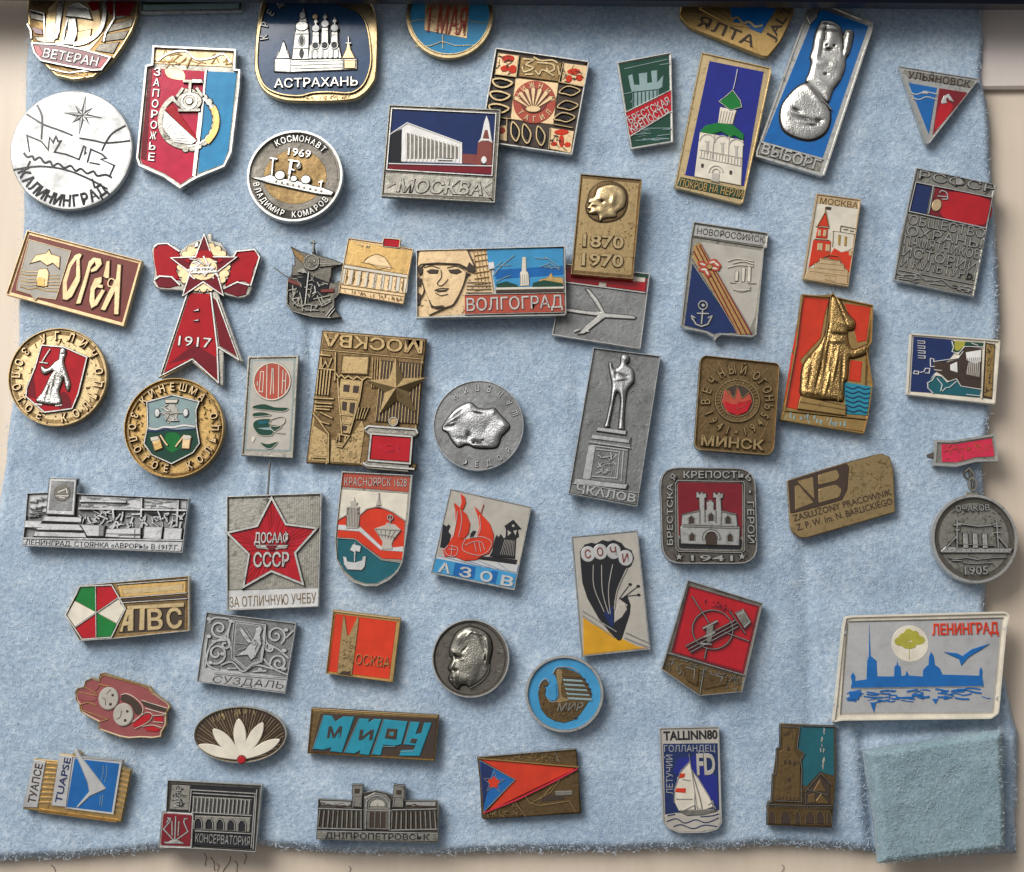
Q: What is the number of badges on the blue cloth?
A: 57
